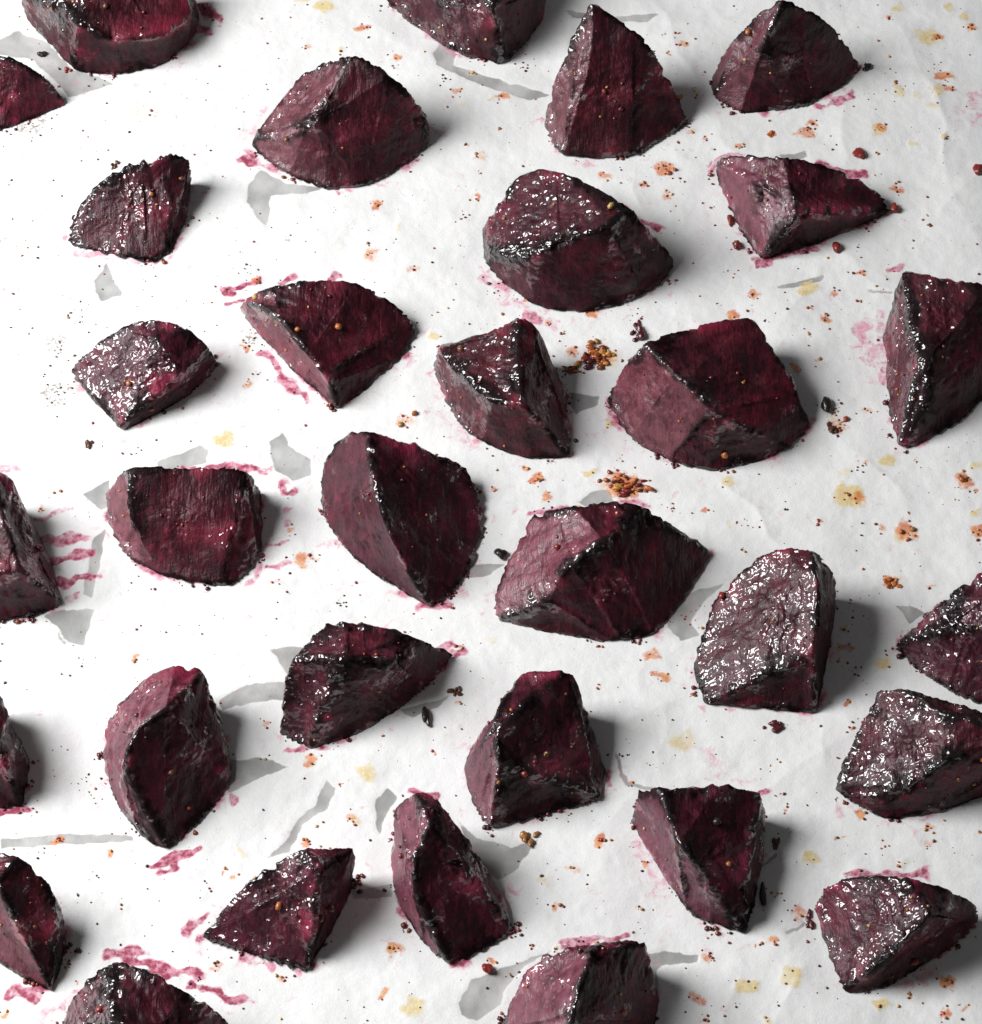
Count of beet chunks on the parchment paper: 32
